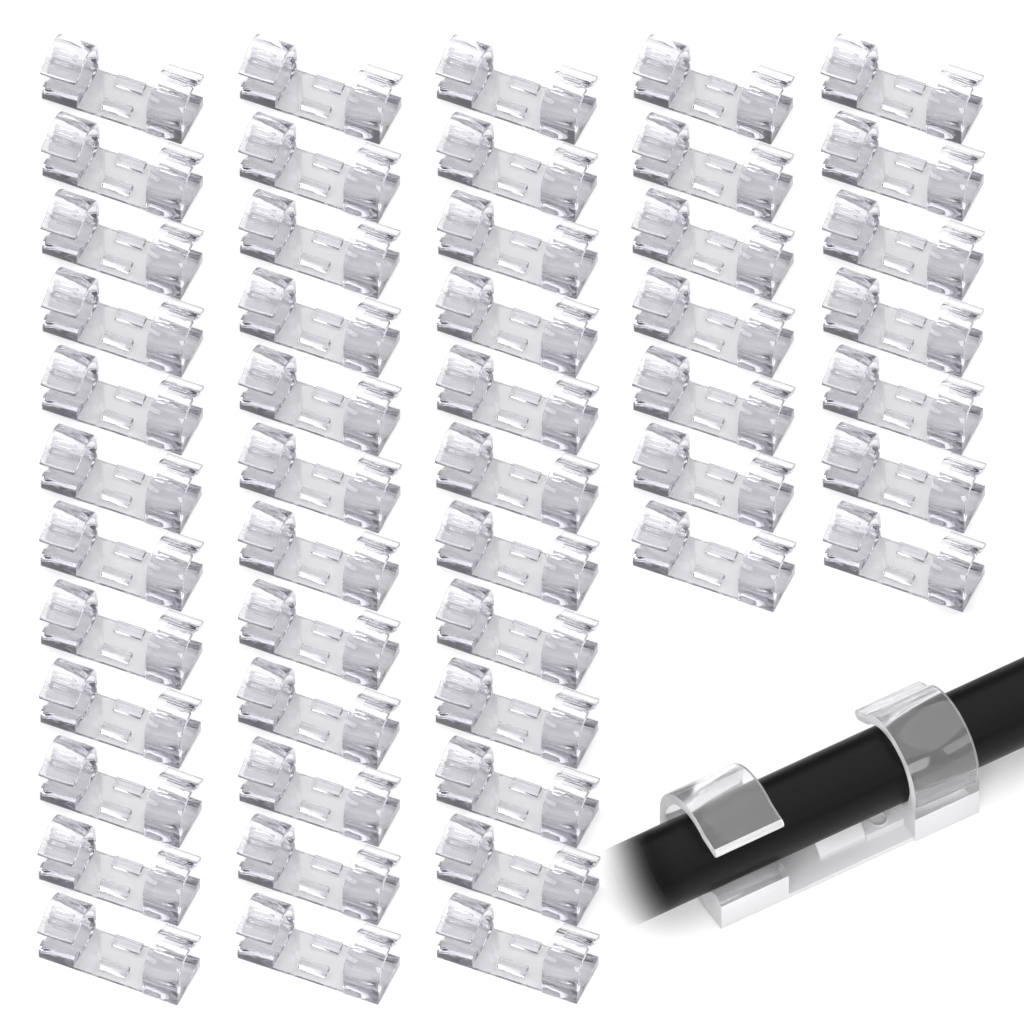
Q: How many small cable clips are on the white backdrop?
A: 50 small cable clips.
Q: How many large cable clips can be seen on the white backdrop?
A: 1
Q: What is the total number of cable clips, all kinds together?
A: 51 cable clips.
